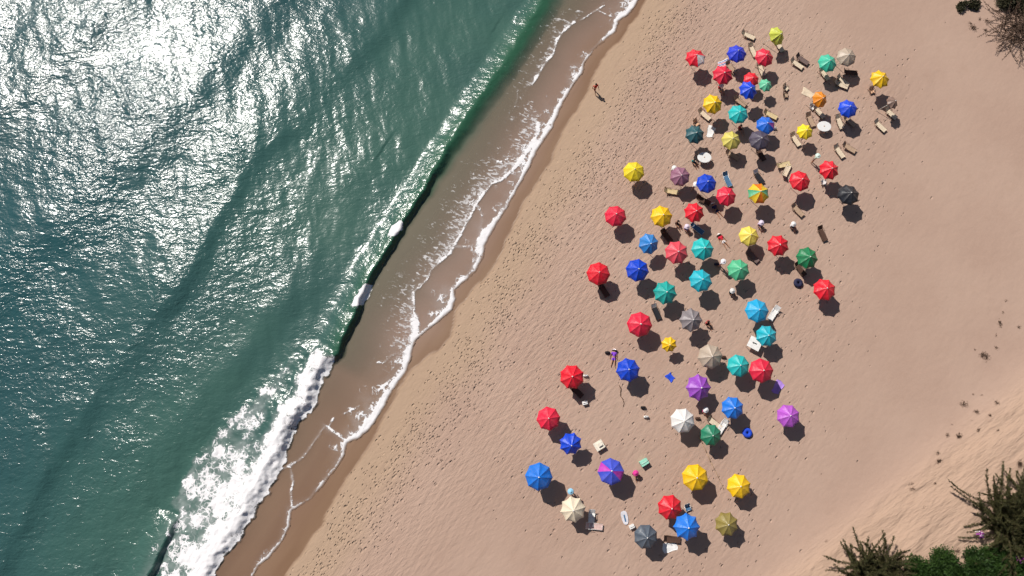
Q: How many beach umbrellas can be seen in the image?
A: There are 70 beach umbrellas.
